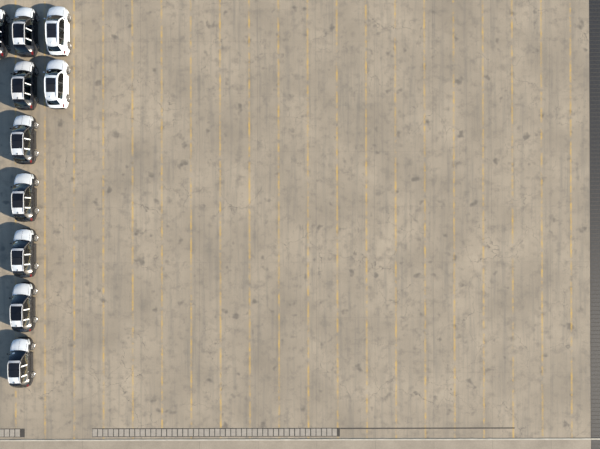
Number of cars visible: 10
